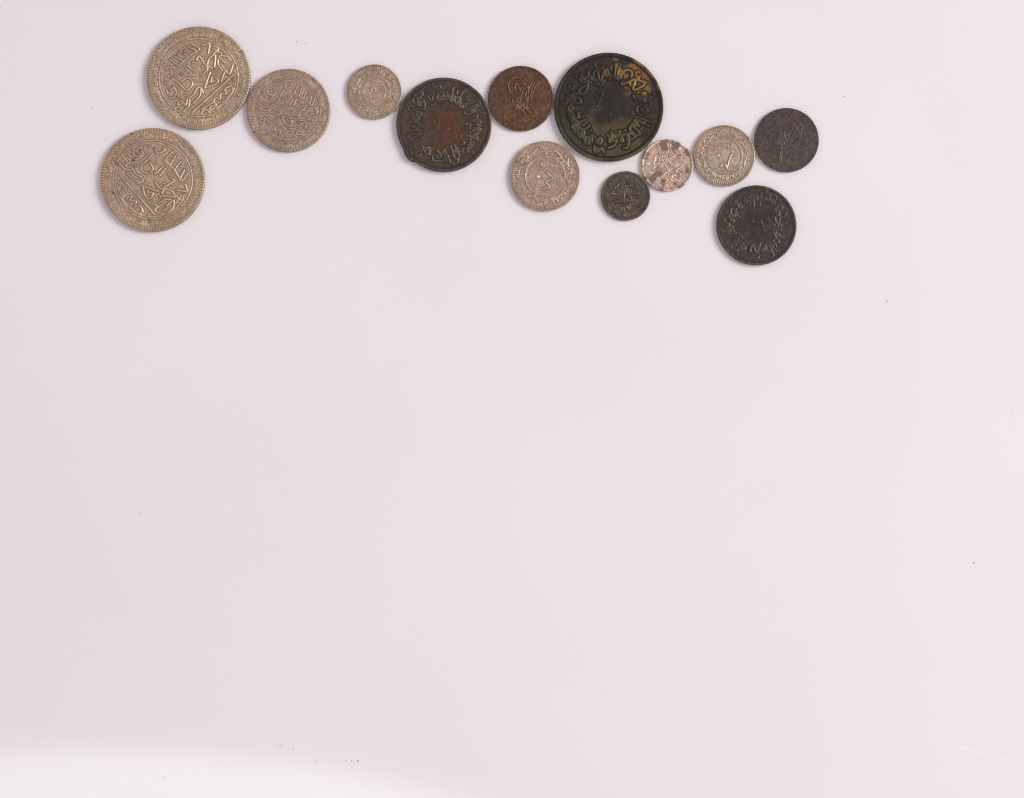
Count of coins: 13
